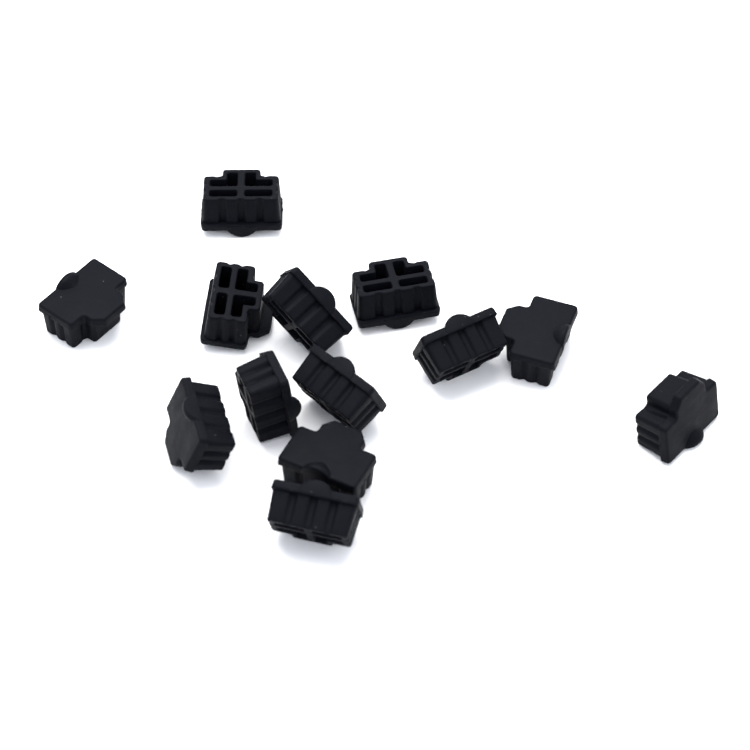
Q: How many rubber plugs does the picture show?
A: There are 13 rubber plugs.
